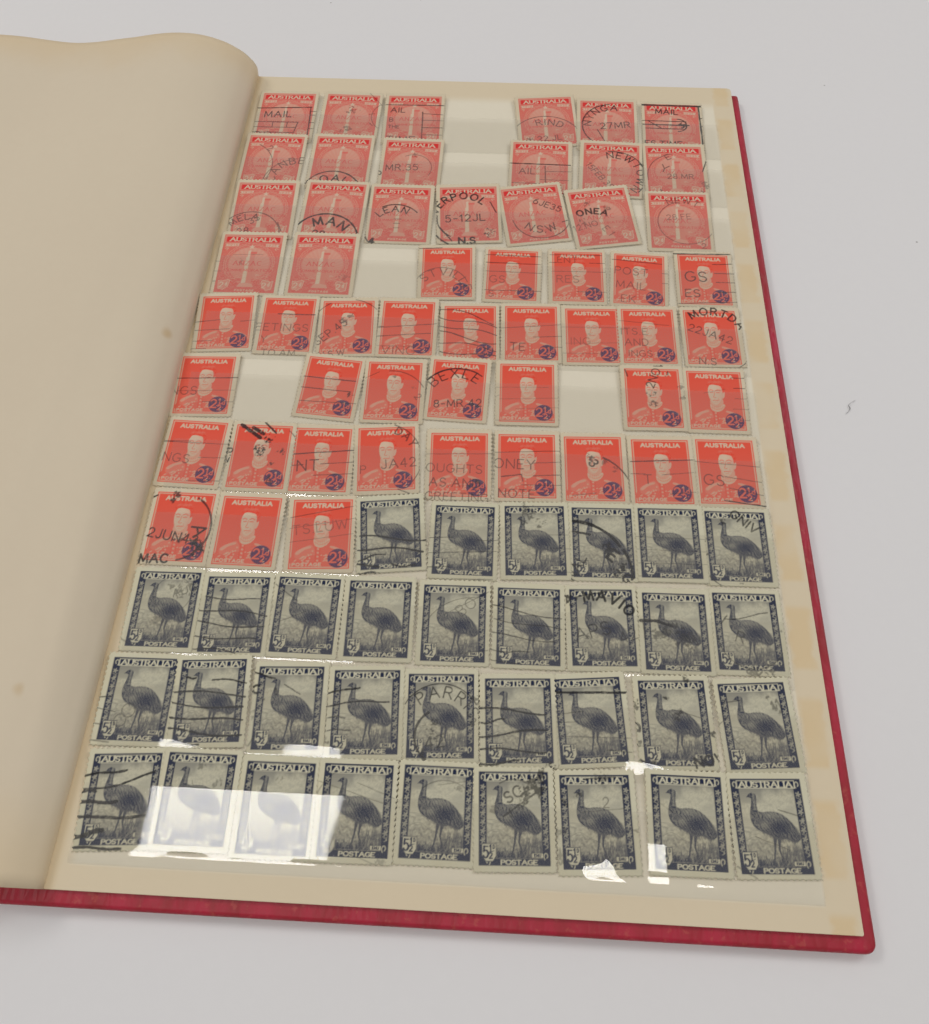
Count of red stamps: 54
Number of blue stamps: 33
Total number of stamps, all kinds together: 87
